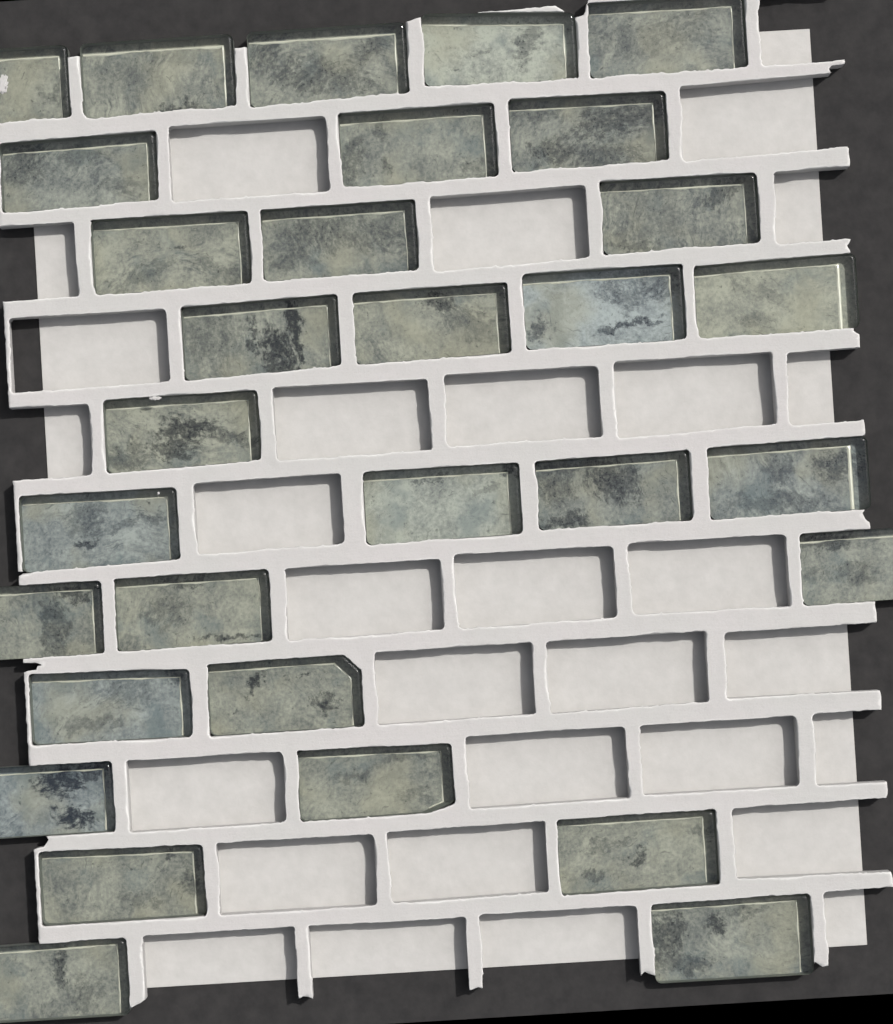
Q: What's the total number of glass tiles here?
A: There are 31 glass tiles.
